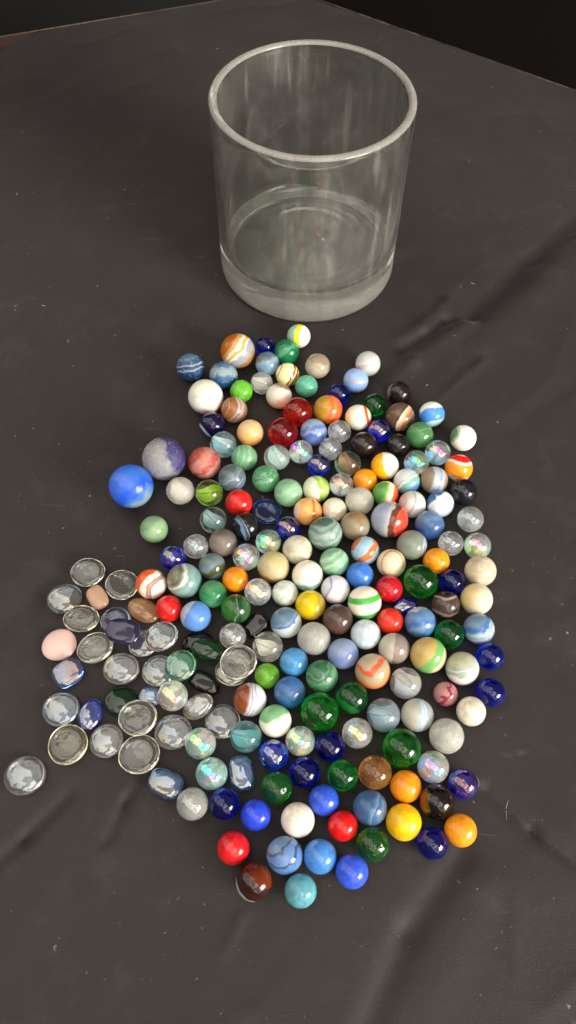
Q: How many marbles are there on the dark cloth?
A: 176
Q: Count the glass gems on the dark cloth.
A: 38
